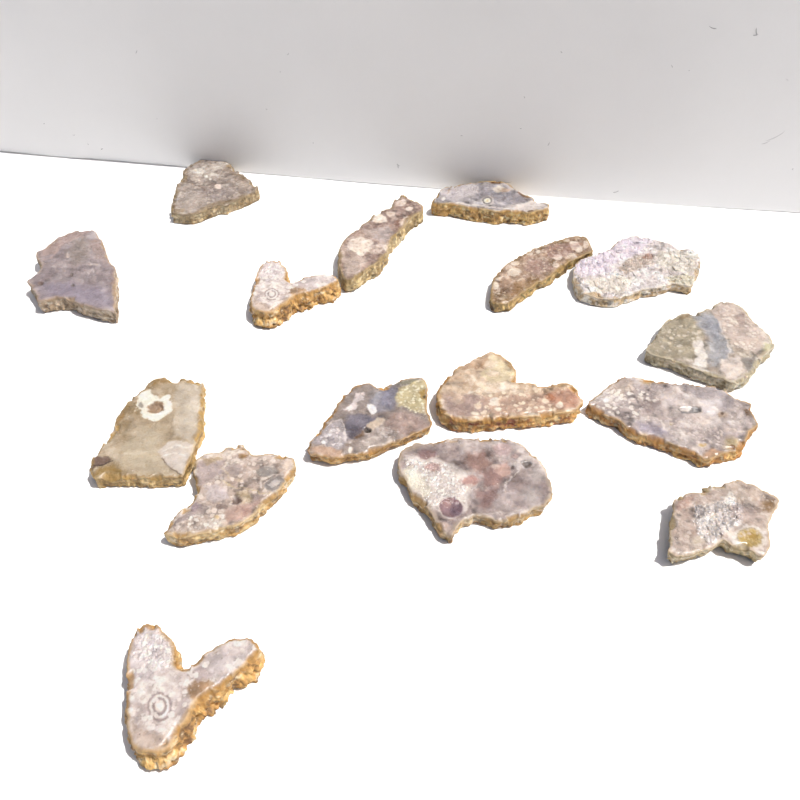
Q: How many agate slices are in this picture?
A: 16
